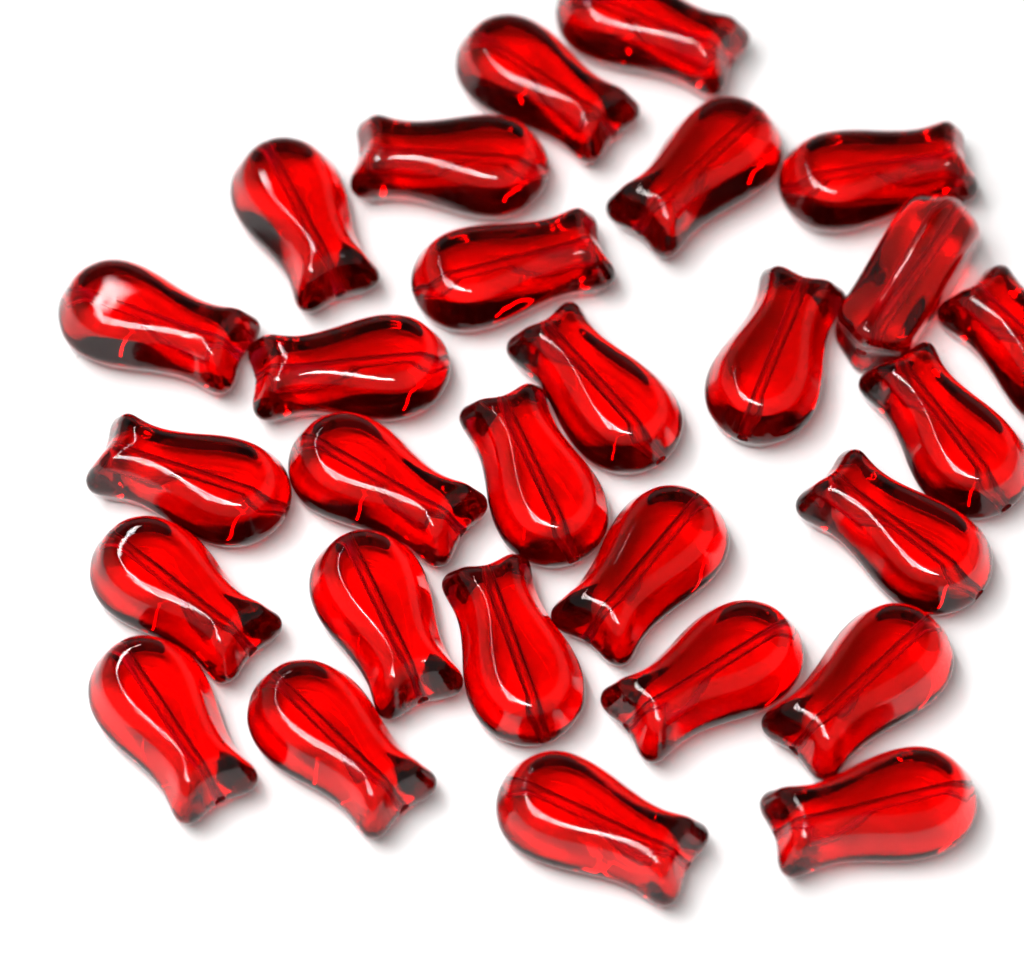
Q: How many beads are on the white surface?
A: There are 28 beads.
